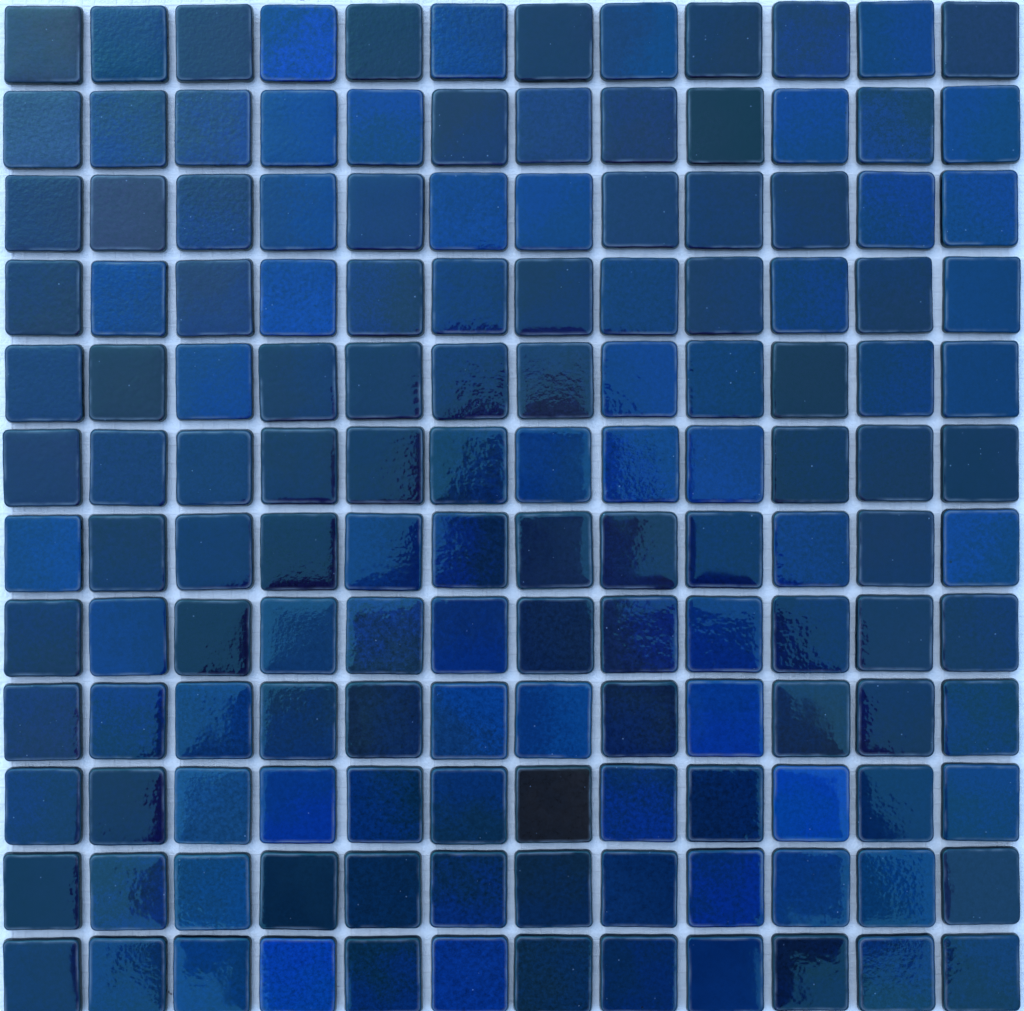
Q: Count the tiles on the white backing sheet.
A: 144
